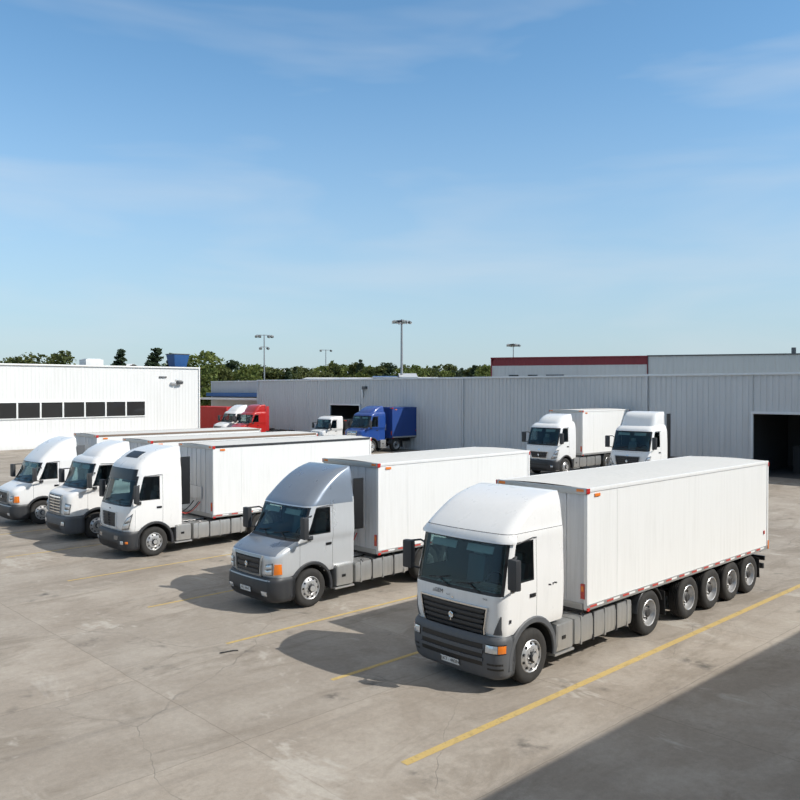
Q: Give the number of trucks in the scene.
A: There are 11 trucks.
